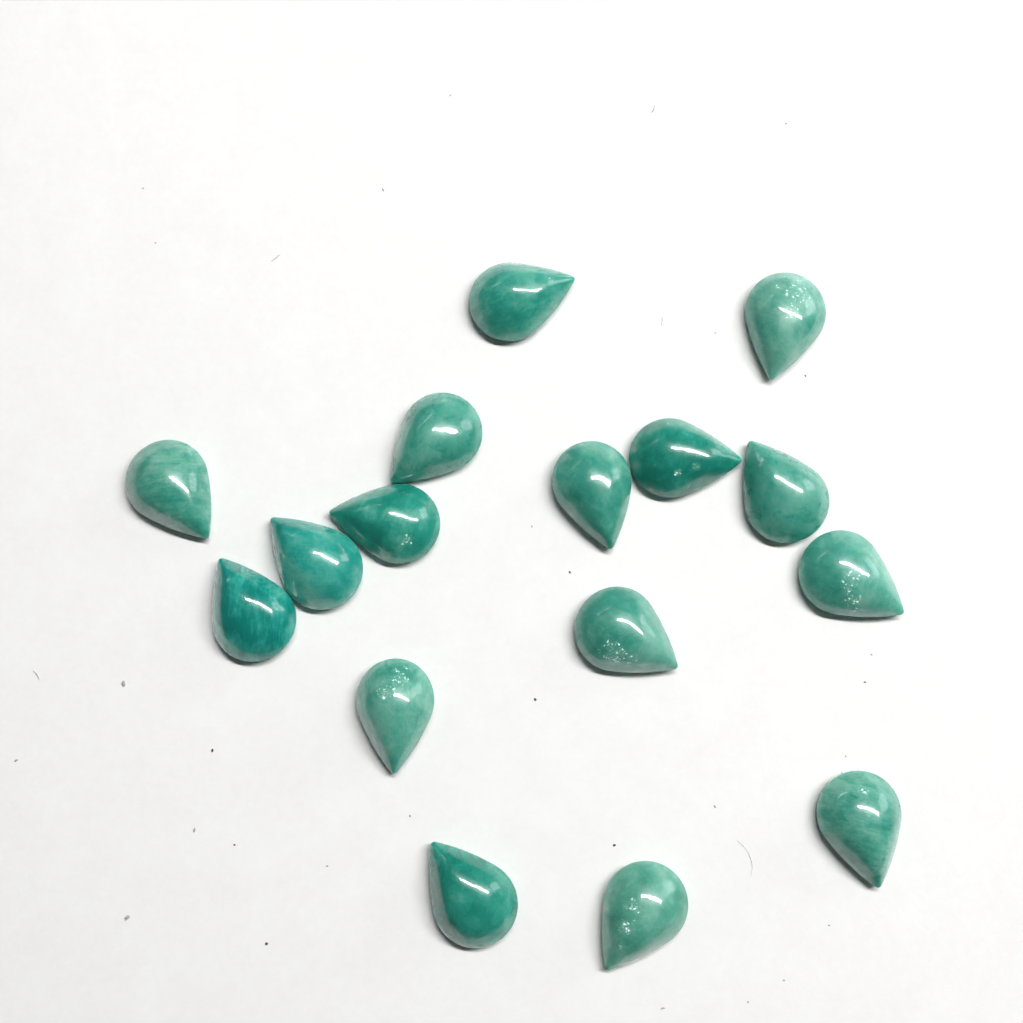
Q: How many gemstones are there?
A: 16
